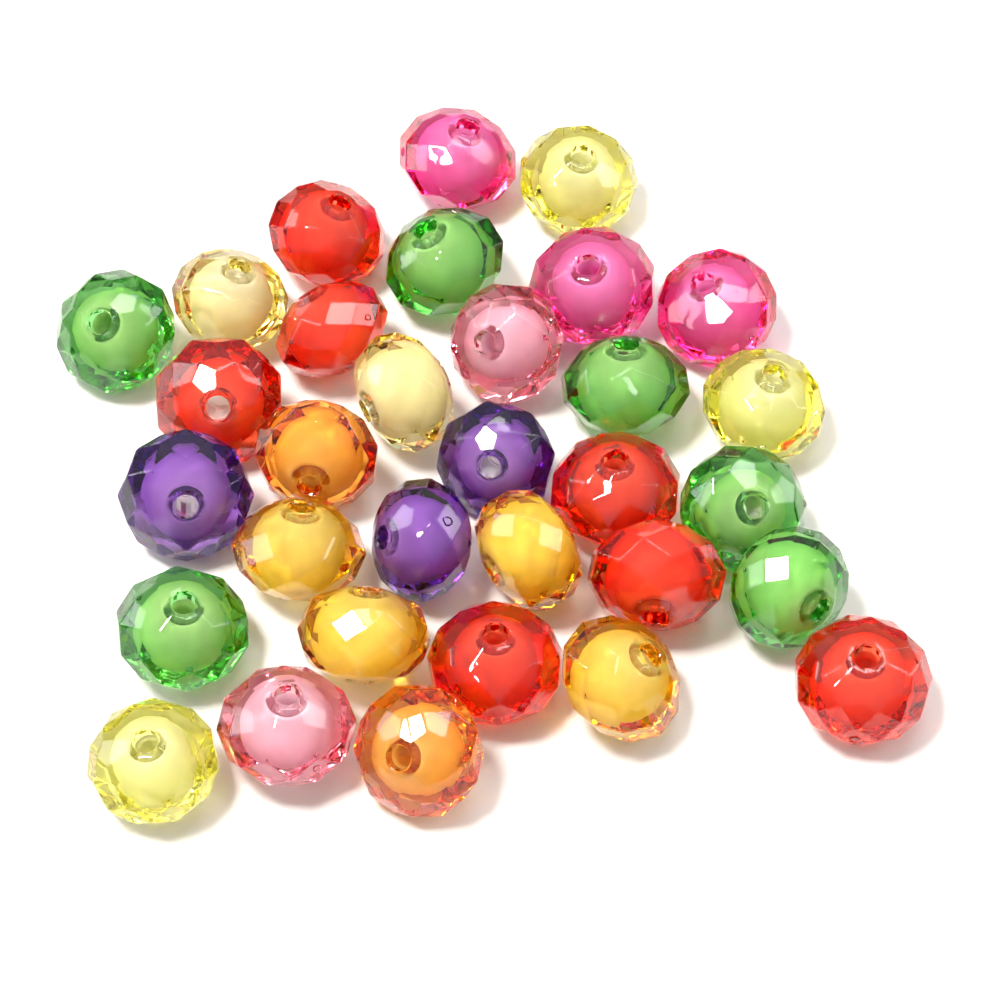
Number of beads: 32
